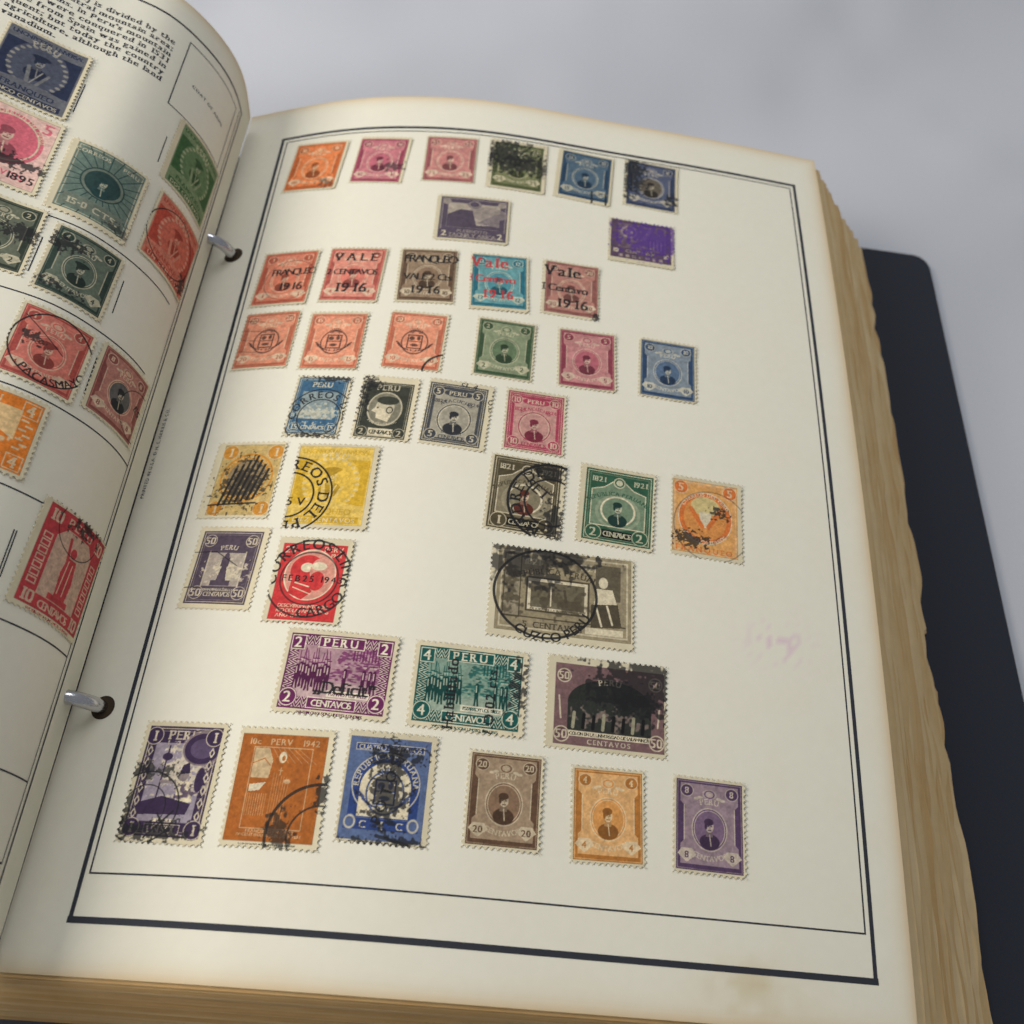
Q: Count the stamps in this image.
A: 51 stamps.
